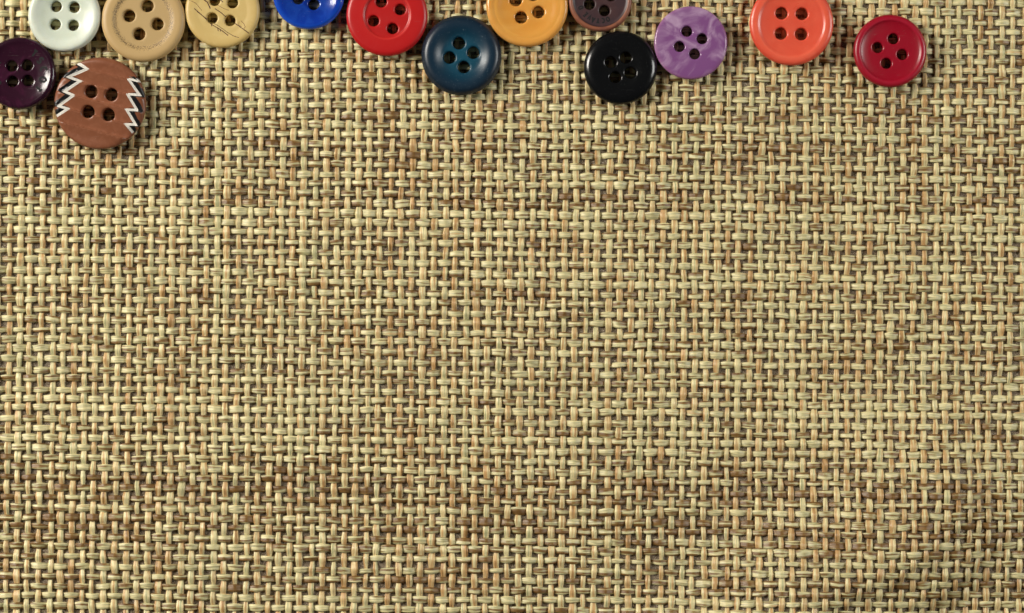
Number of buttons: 14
